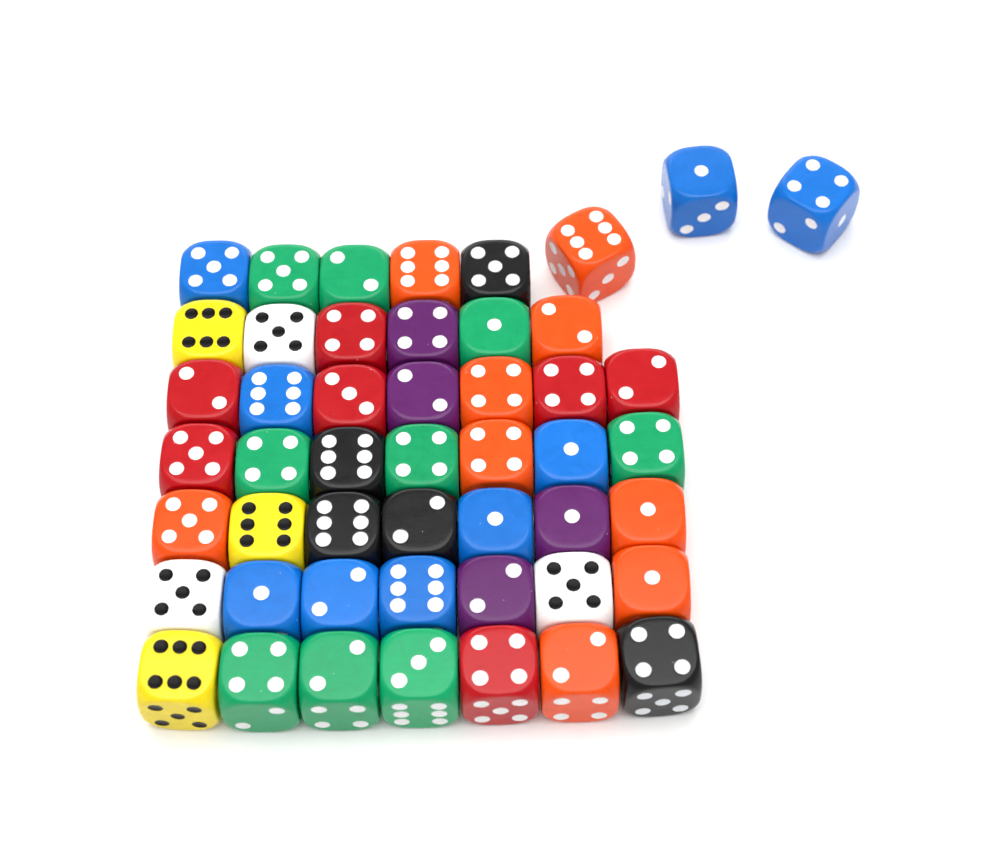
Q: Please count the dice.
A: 49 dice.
